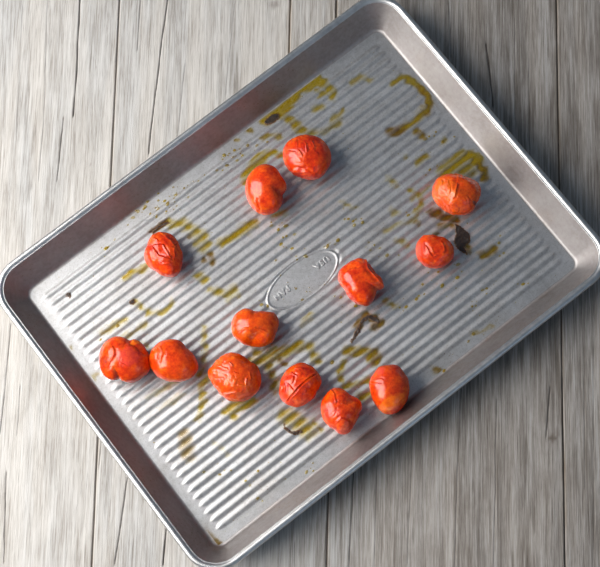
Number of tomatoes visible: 13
